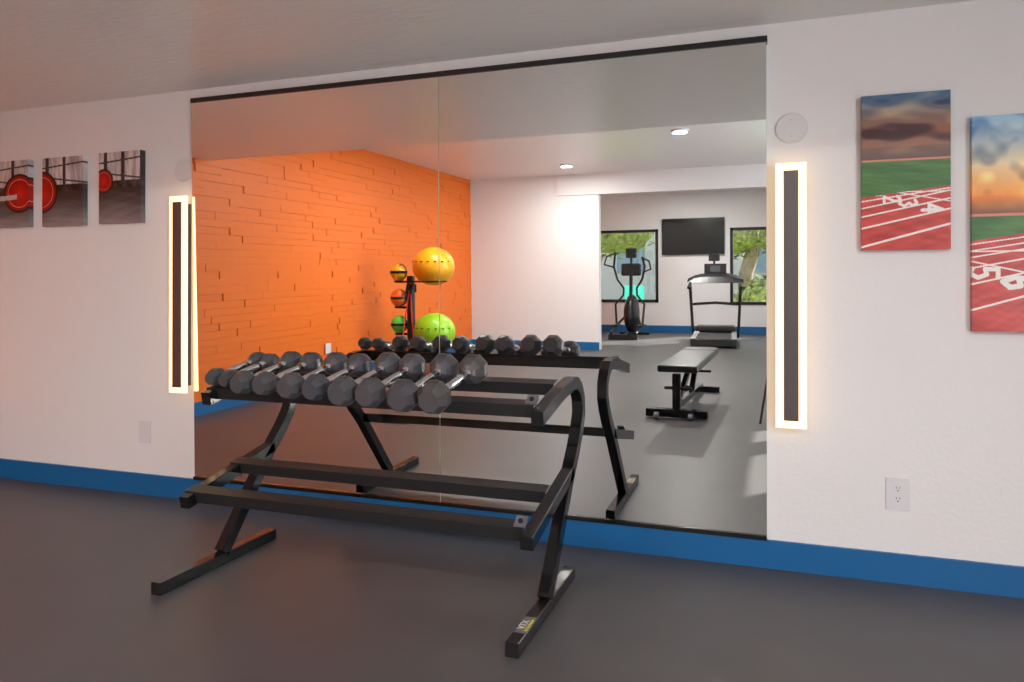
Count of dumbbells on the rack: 10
